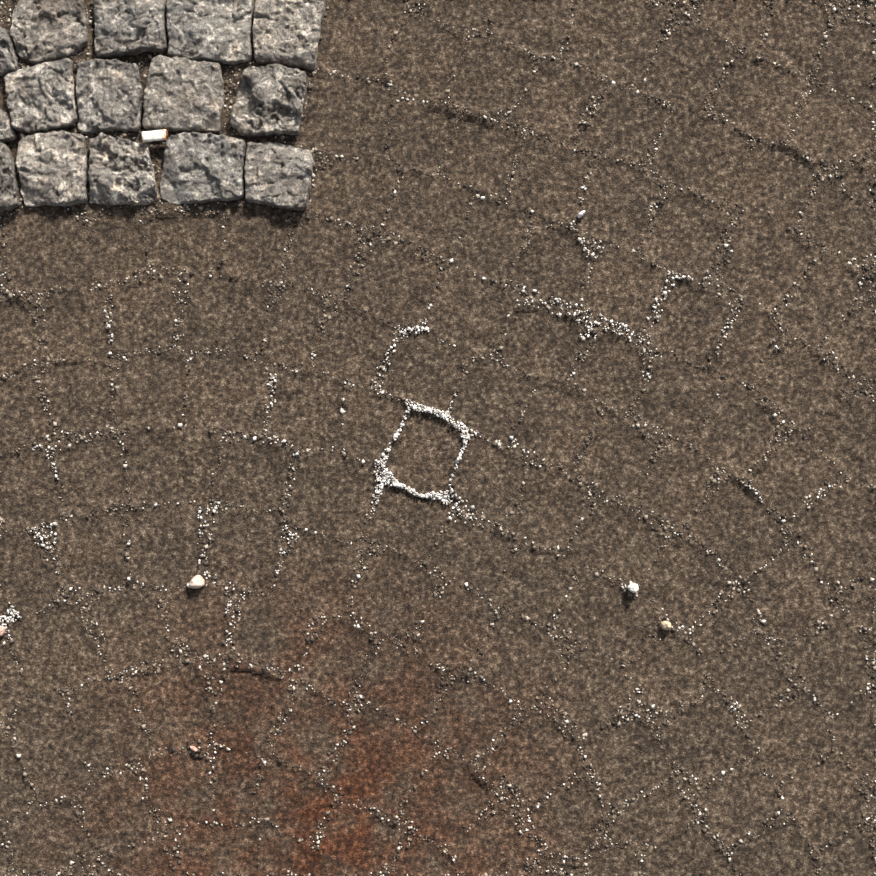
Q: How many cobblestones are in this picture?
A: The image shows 15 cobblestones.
